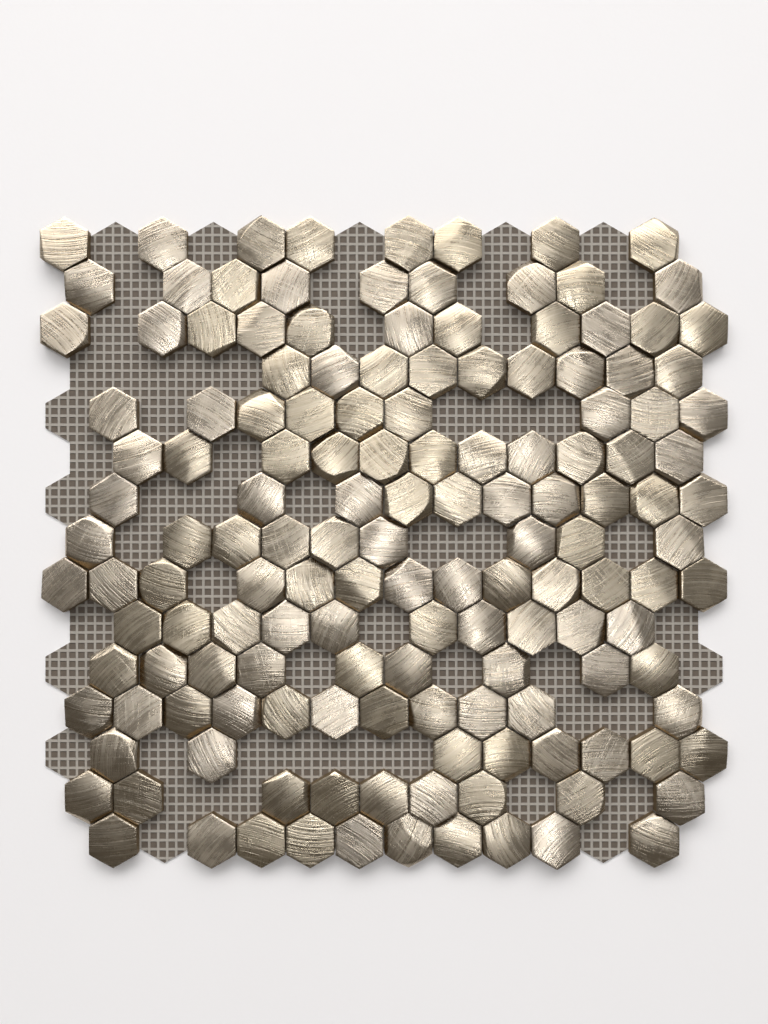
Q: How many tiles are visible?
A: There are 146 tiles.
